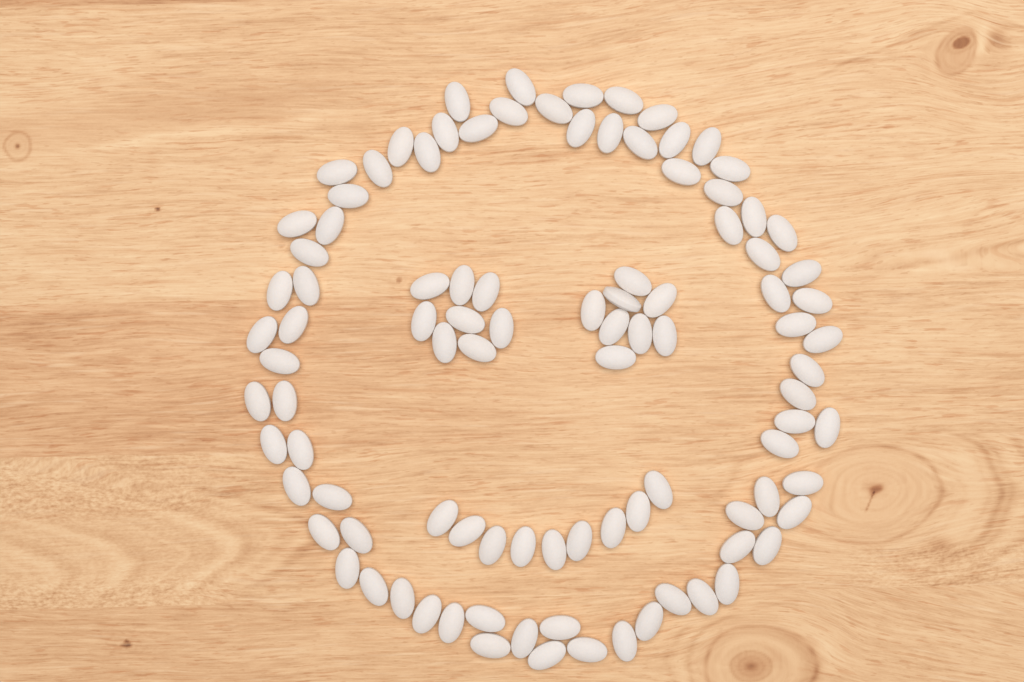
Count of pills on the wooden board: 99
